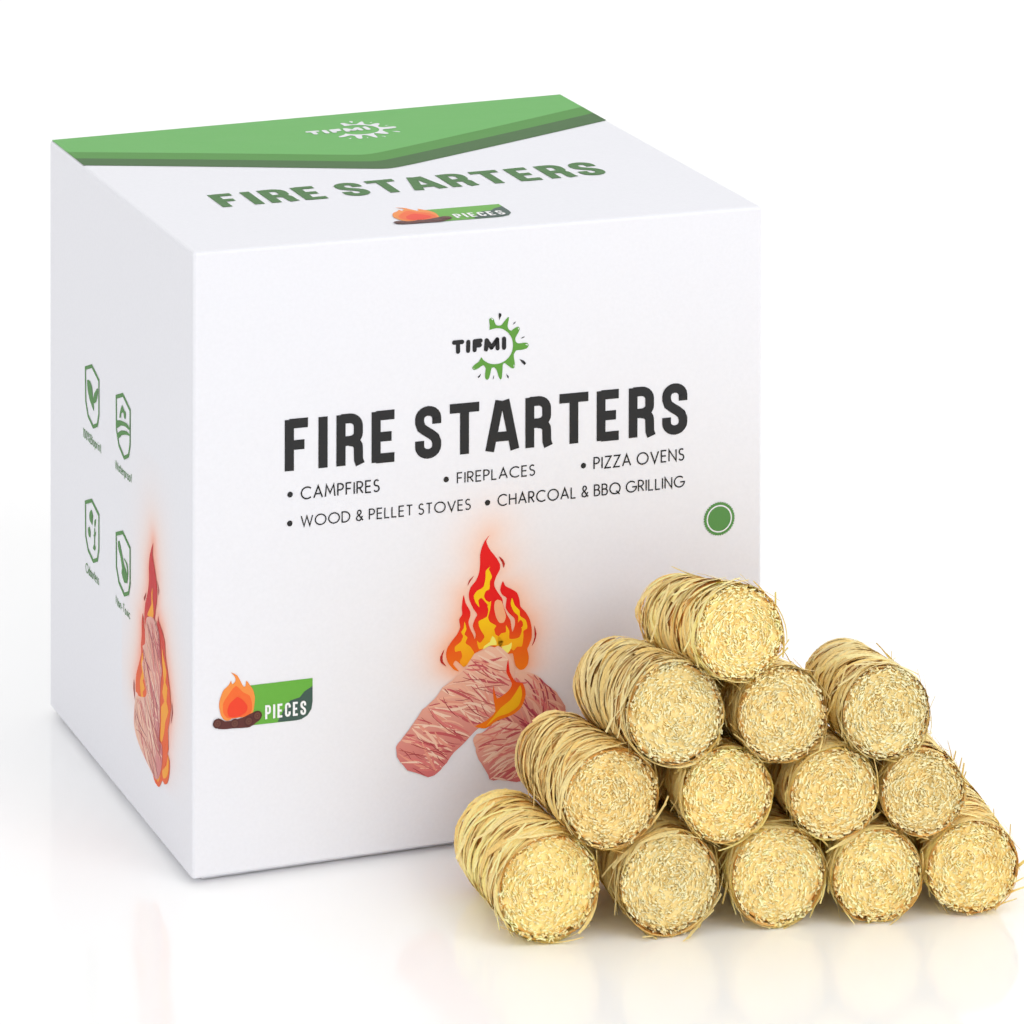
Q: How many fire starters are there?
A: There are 13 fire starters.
